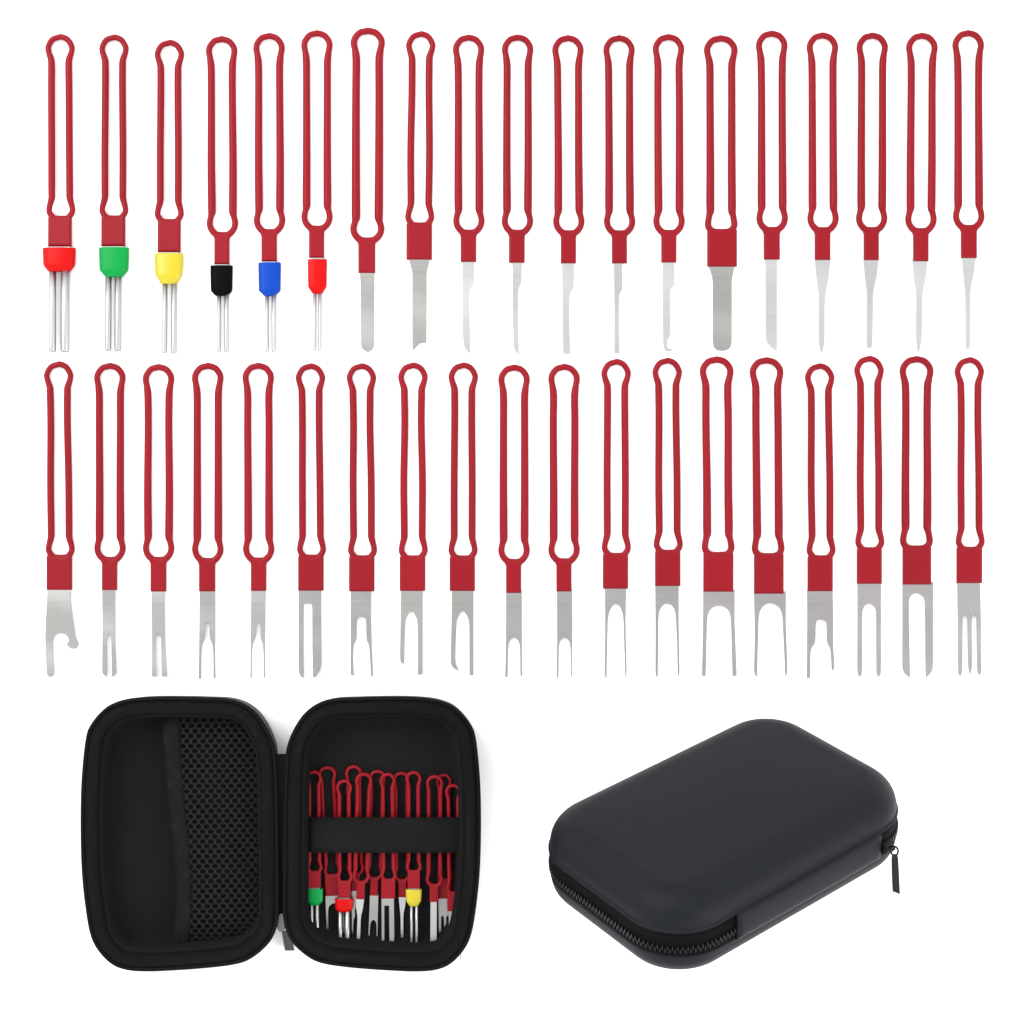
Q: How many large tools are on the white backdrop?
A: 38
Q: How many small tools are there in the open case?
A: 12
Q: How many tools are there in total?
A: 50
